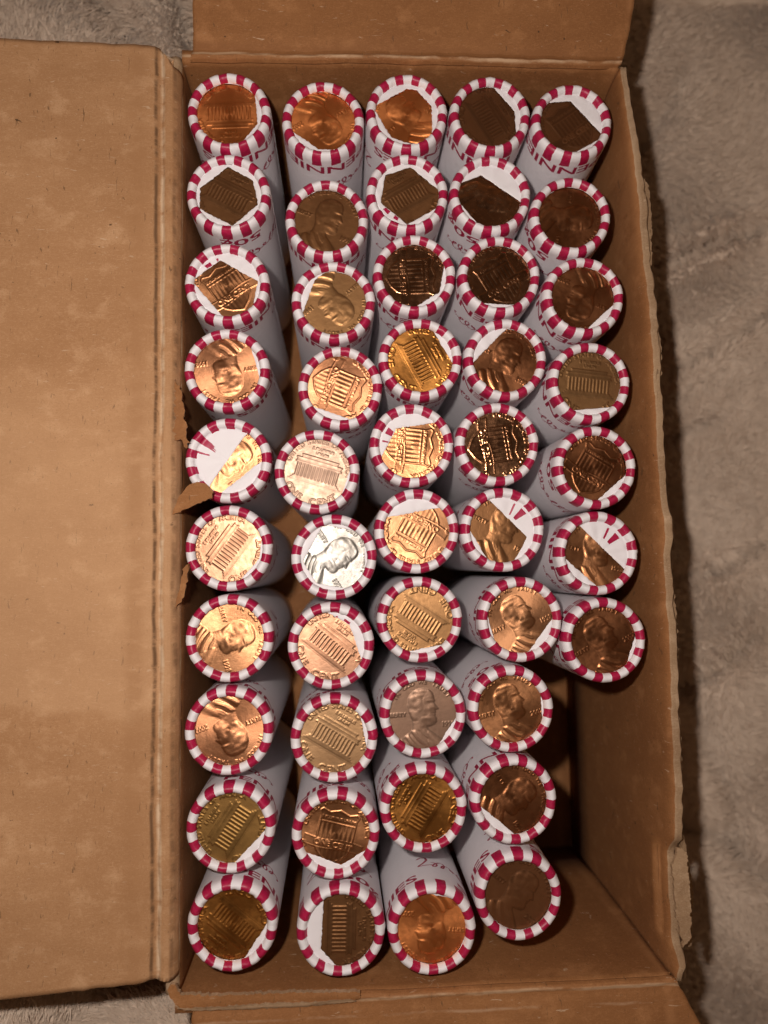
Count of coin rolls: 47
